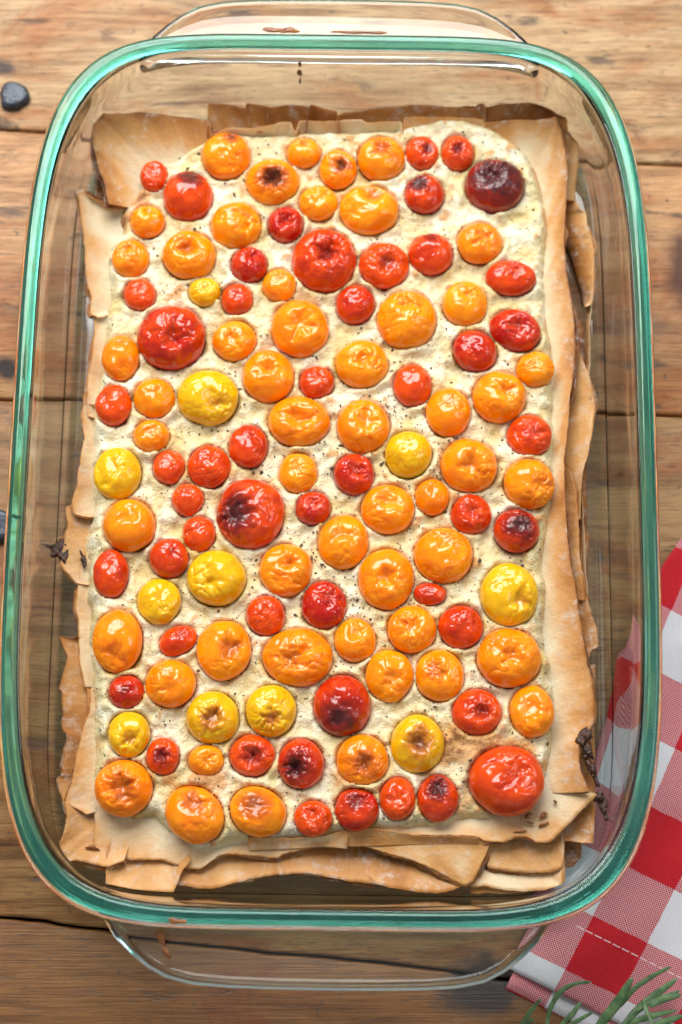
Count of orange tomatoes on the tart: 52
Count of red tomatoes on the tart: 50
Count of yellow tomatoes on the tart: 11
